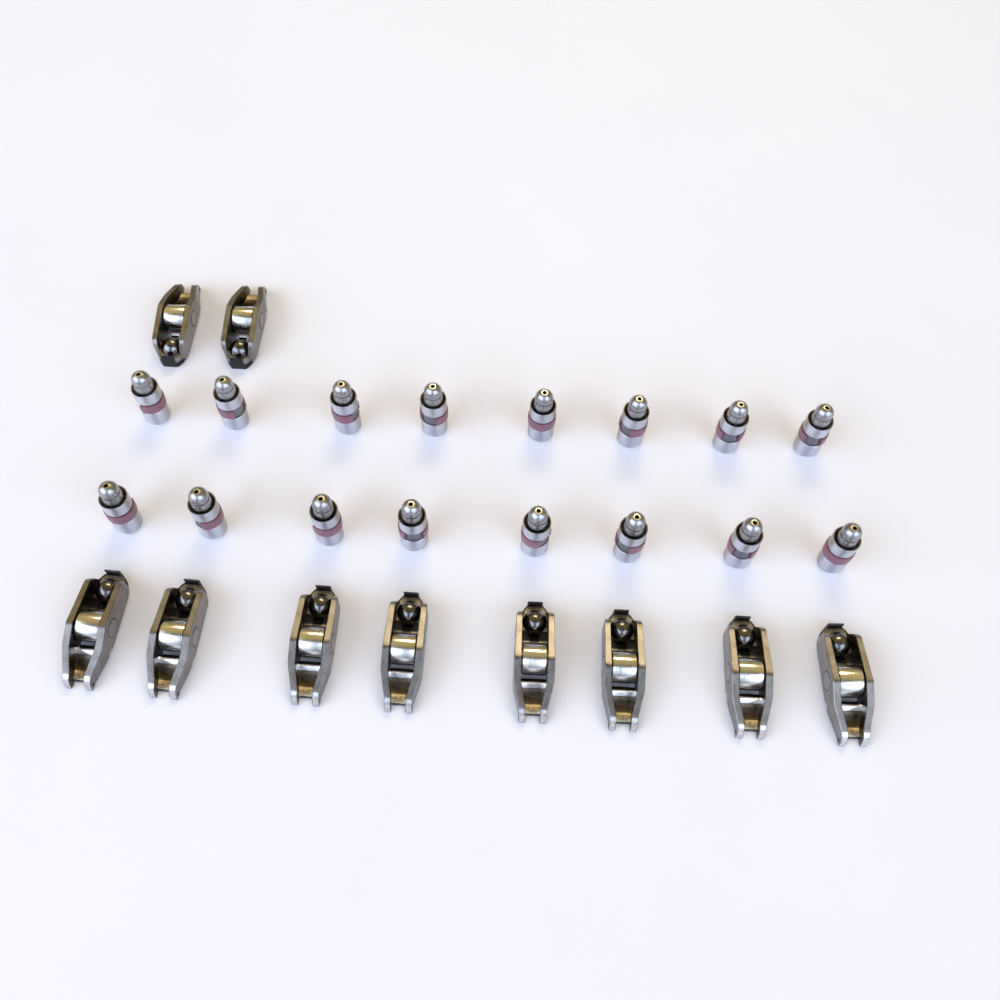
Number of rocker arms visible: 10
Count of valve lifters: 16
